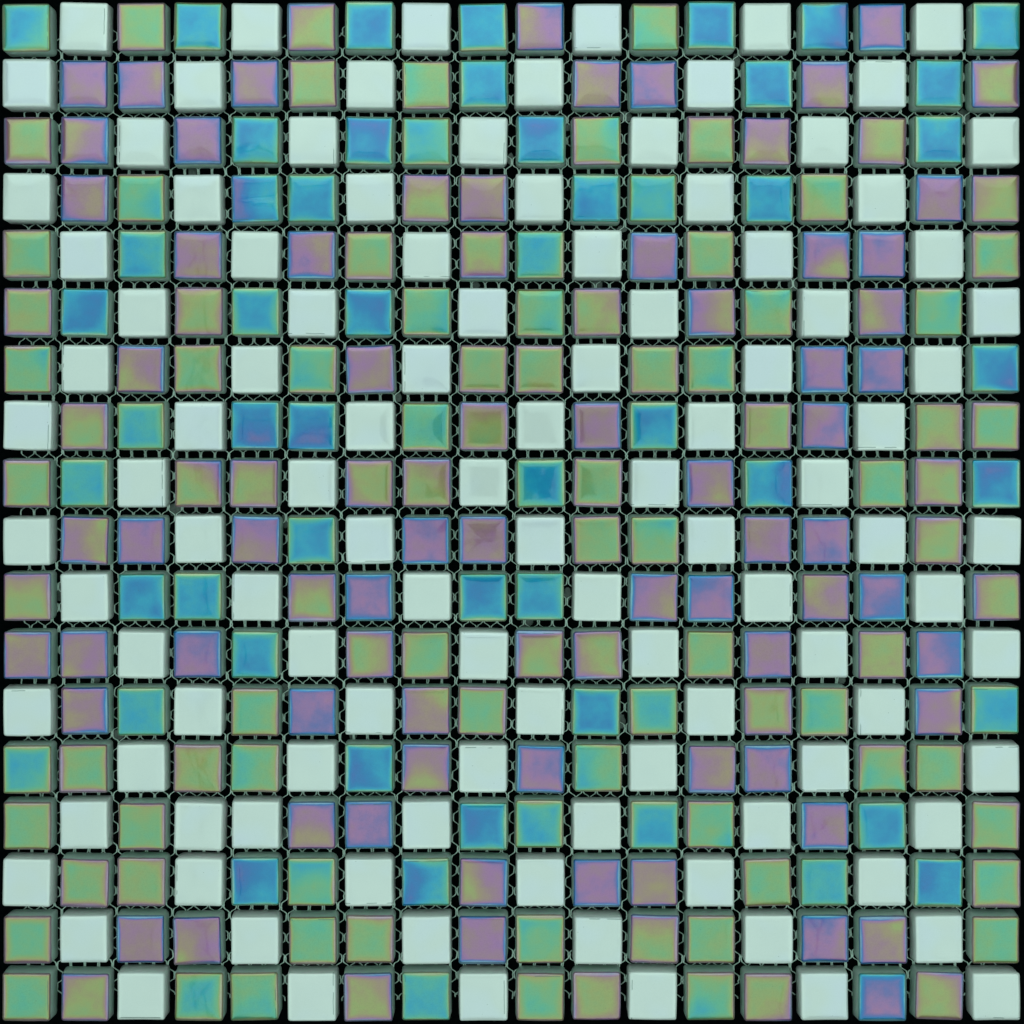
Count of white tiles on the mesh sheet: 109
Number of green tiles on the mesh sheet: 94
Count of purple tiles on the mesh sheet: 65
